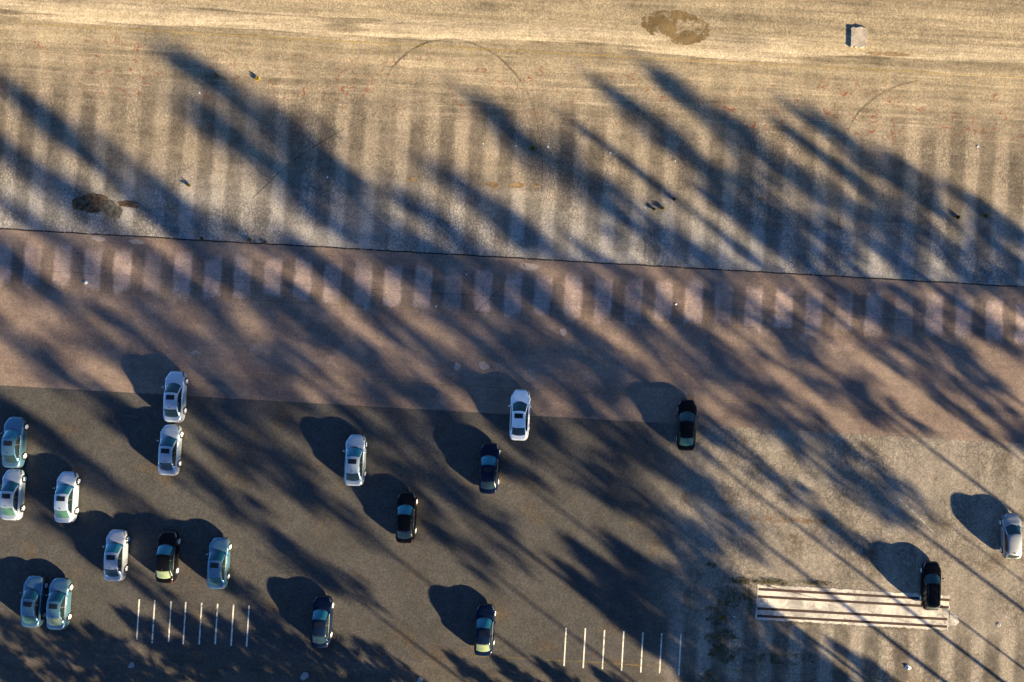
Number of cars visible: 19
